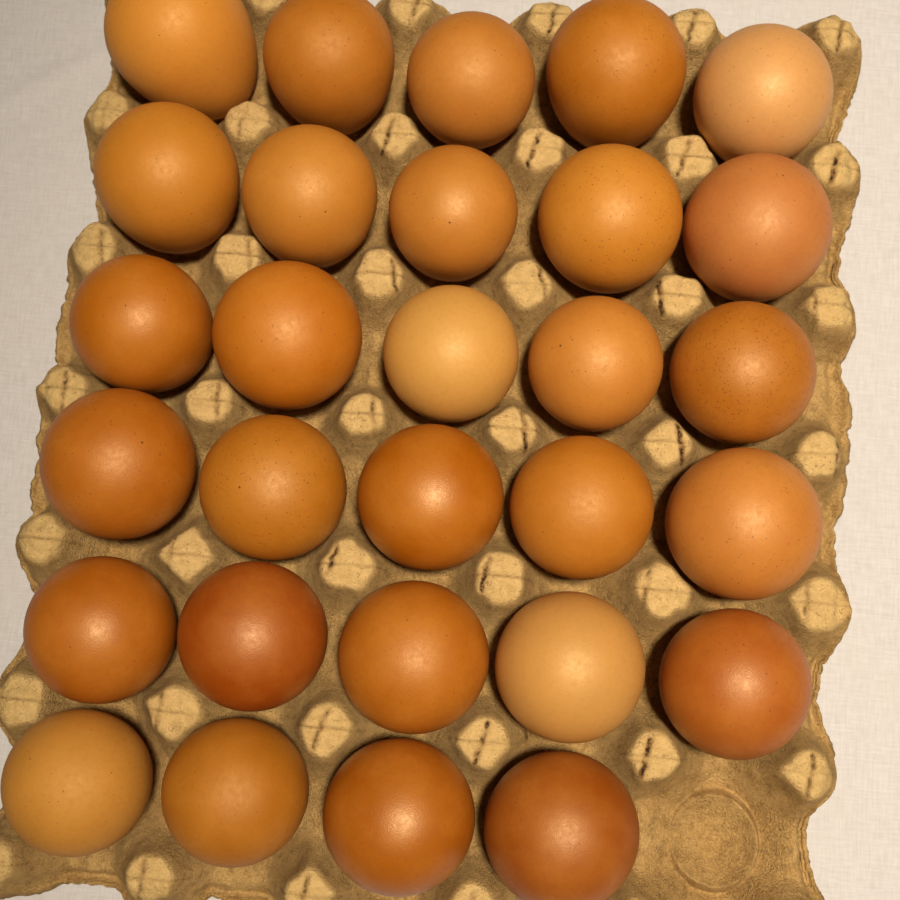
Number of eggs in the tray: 29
